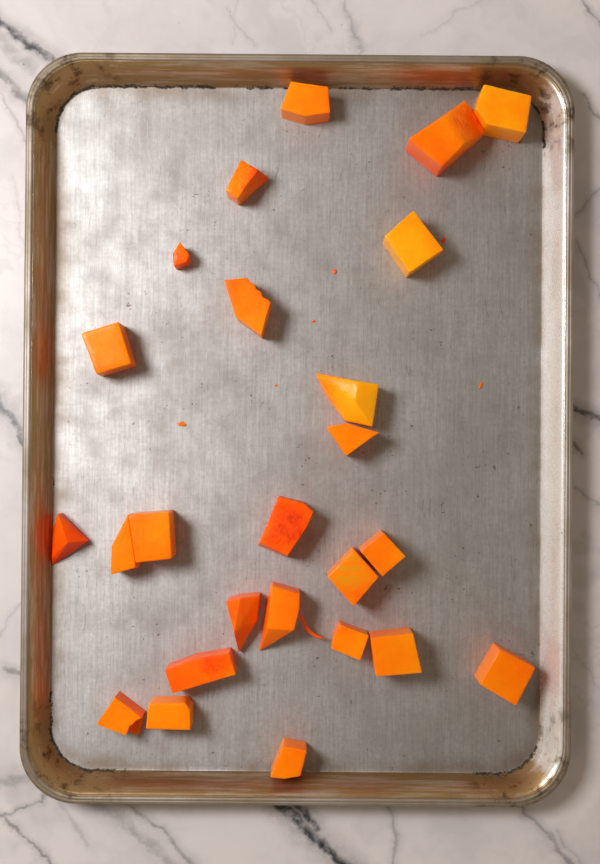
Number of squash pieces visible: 25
